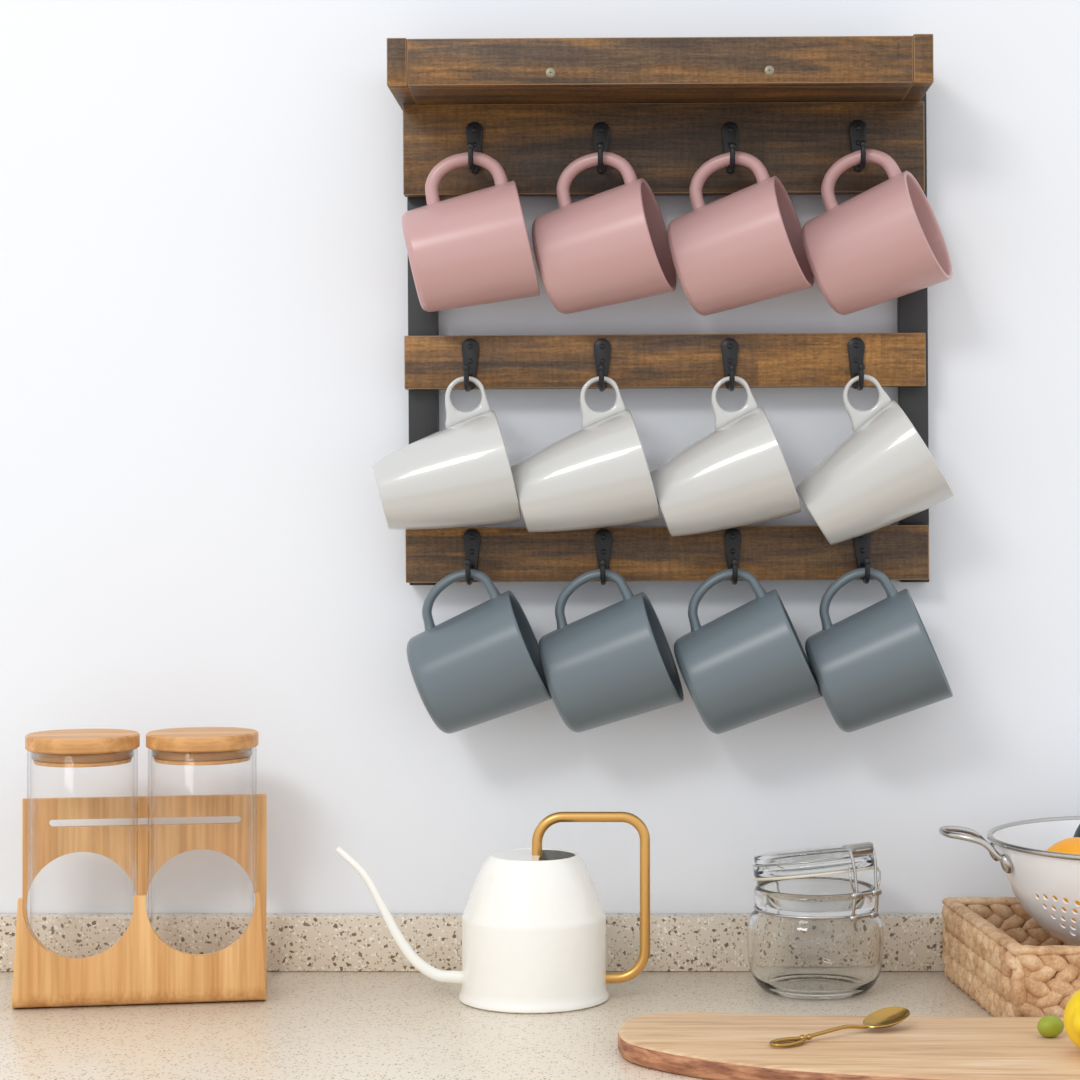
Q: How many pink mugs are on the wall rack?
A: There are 4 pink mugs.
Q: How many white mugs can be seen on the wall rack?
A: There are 4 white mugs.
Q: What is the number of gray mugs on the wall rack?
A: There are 4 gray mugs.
